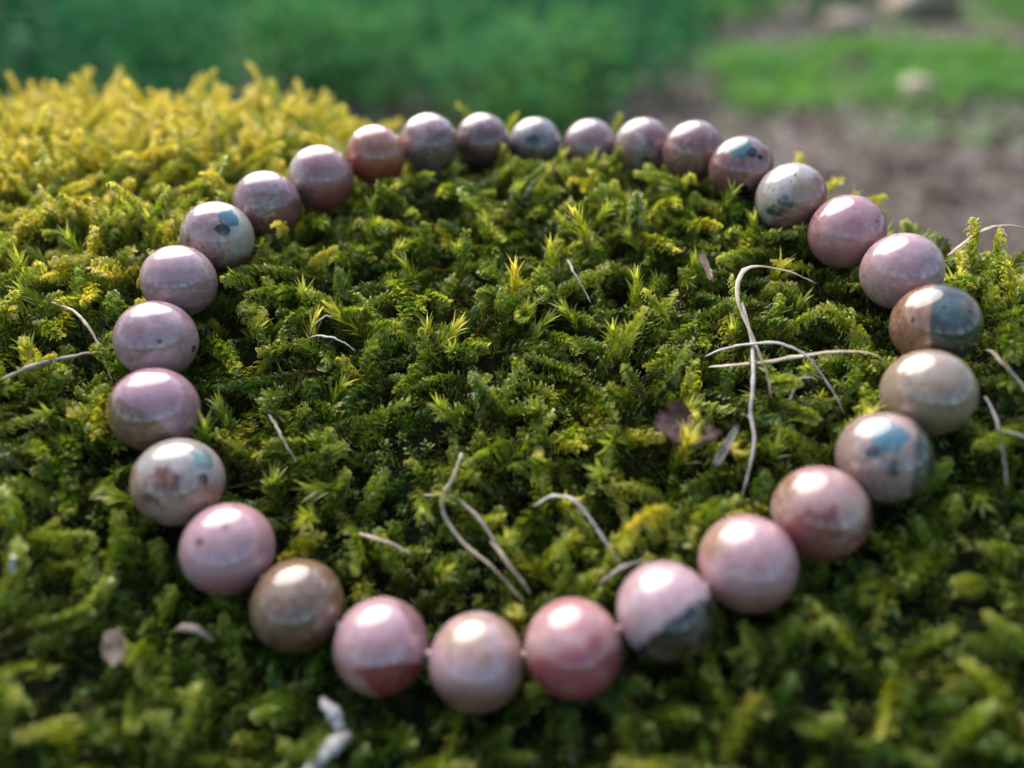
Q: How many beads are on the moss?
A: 29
